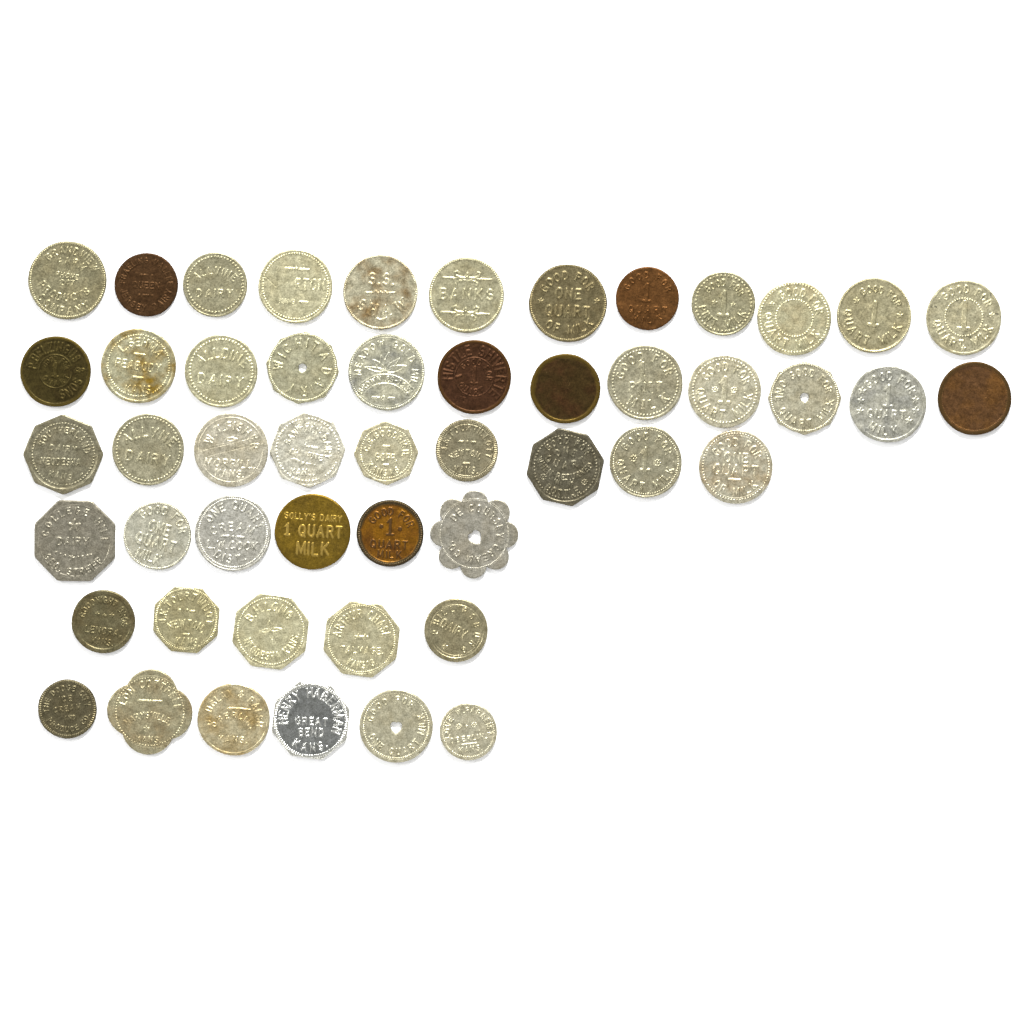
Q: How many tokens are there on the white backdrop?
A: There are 50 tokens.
